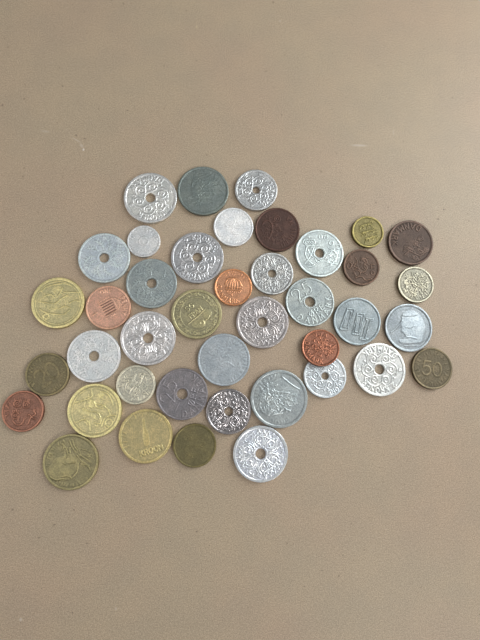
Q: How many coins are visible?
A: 41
